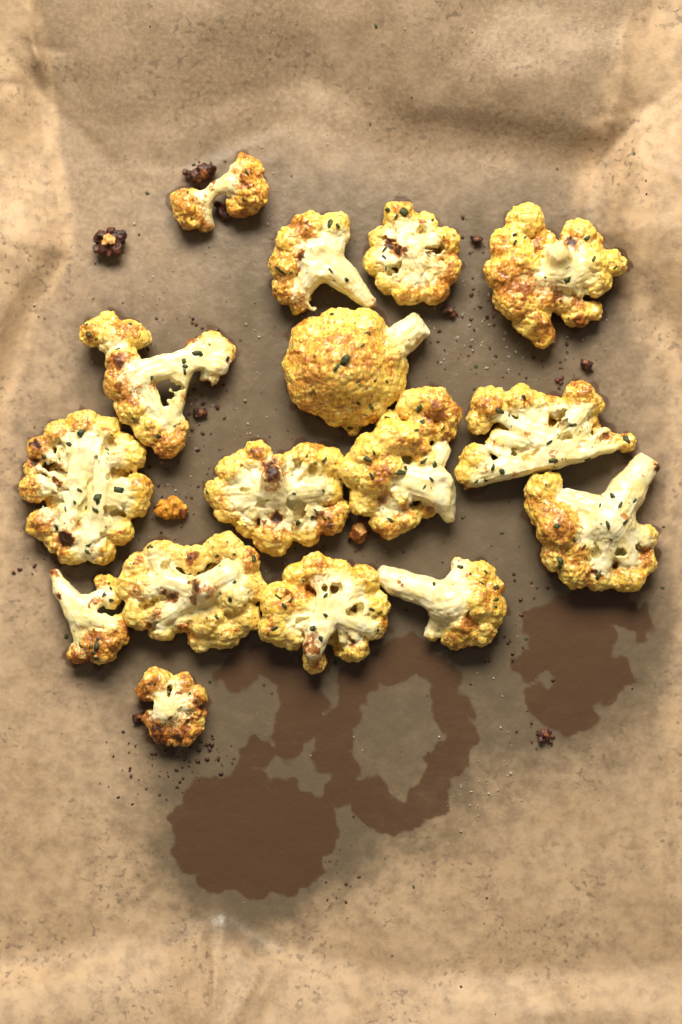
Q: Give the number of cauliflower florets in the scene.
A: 16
